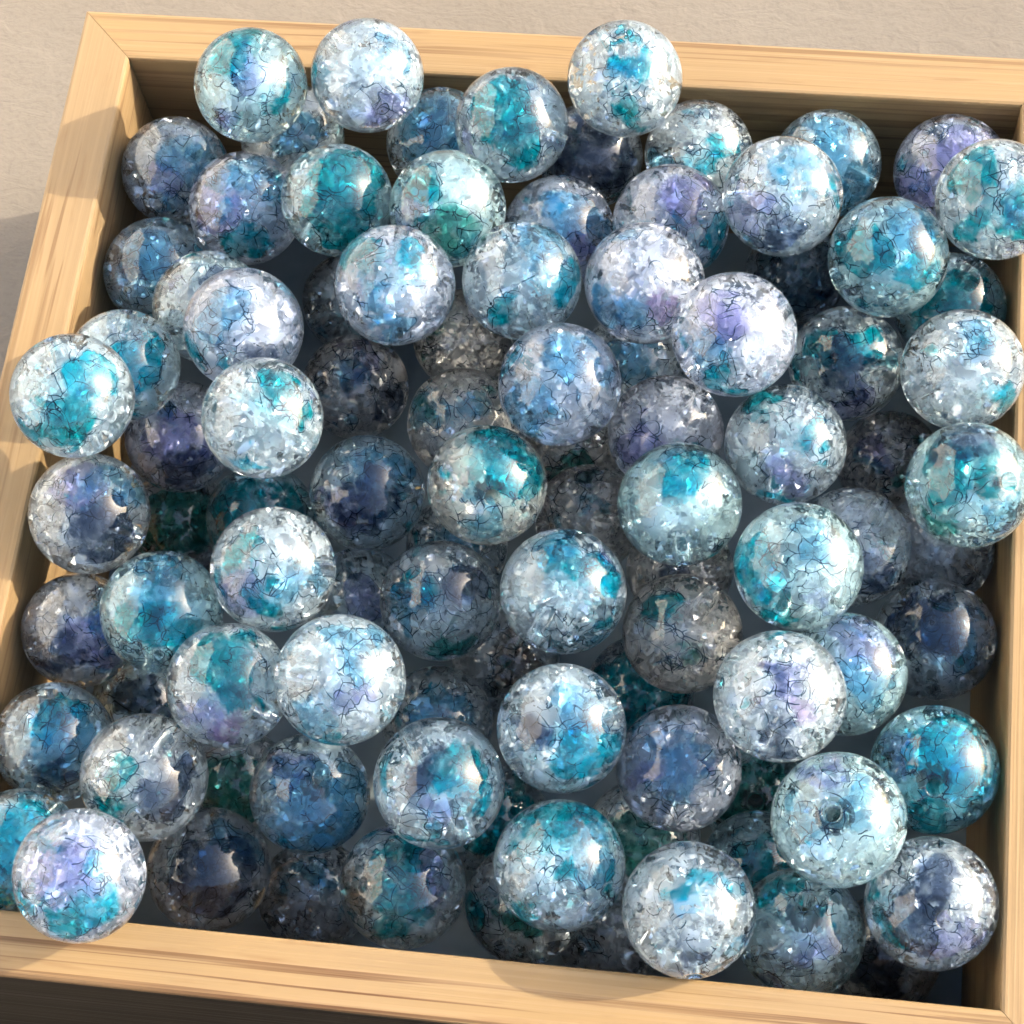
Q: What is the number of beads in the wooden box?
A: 98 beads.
